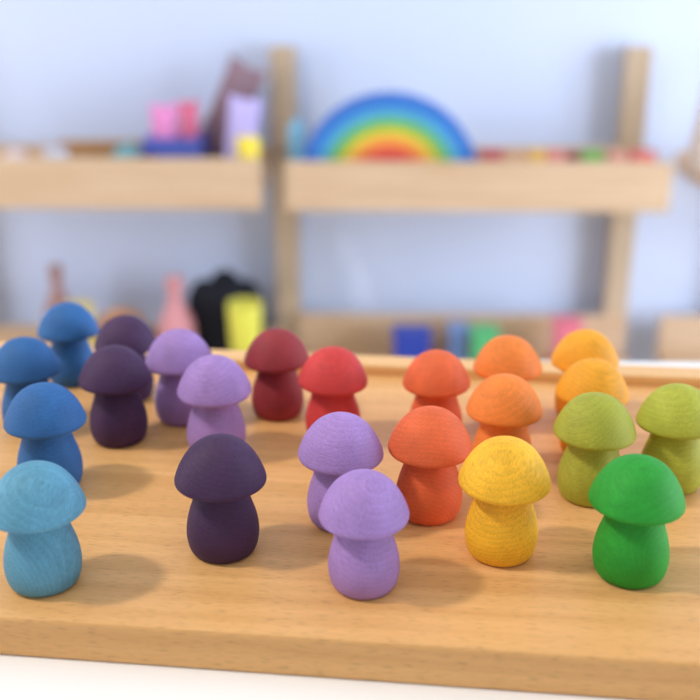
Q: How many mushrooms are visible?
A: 23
